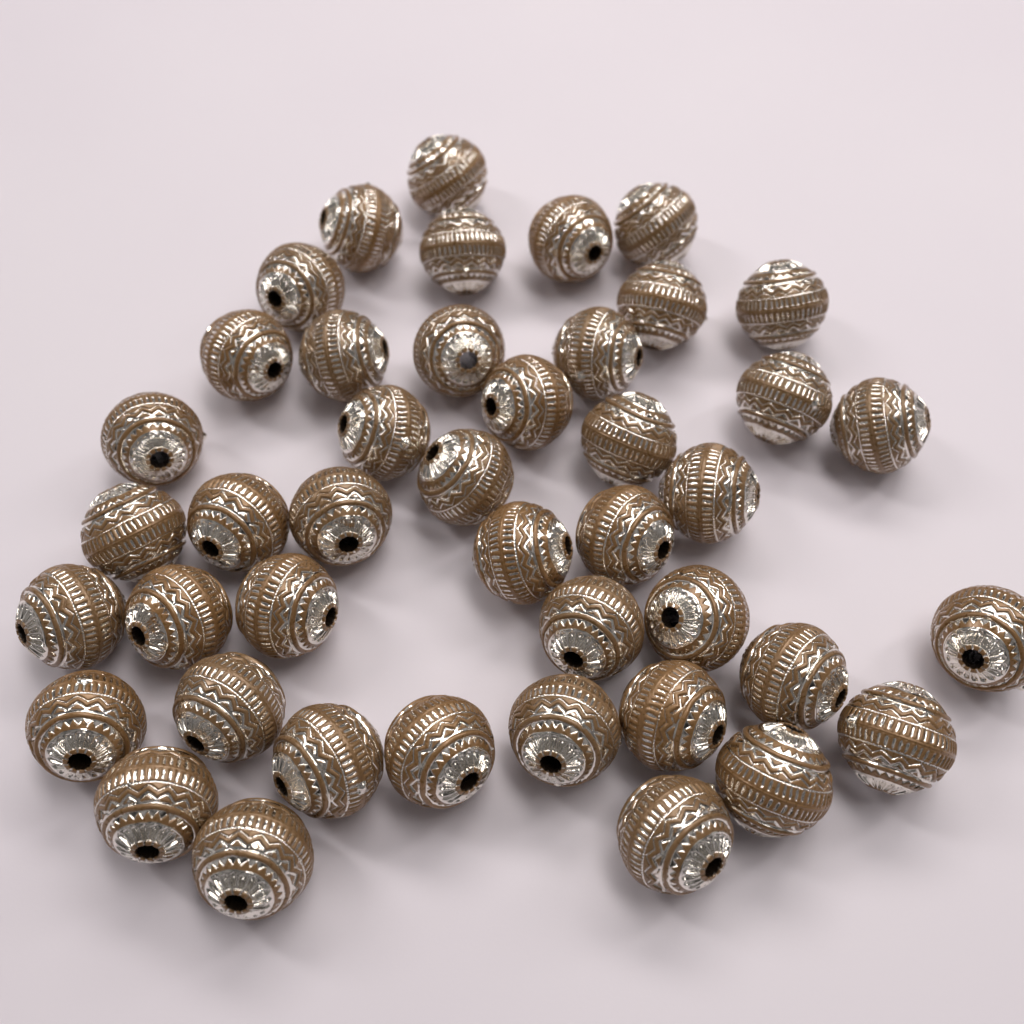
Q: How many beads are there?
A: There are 43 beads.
